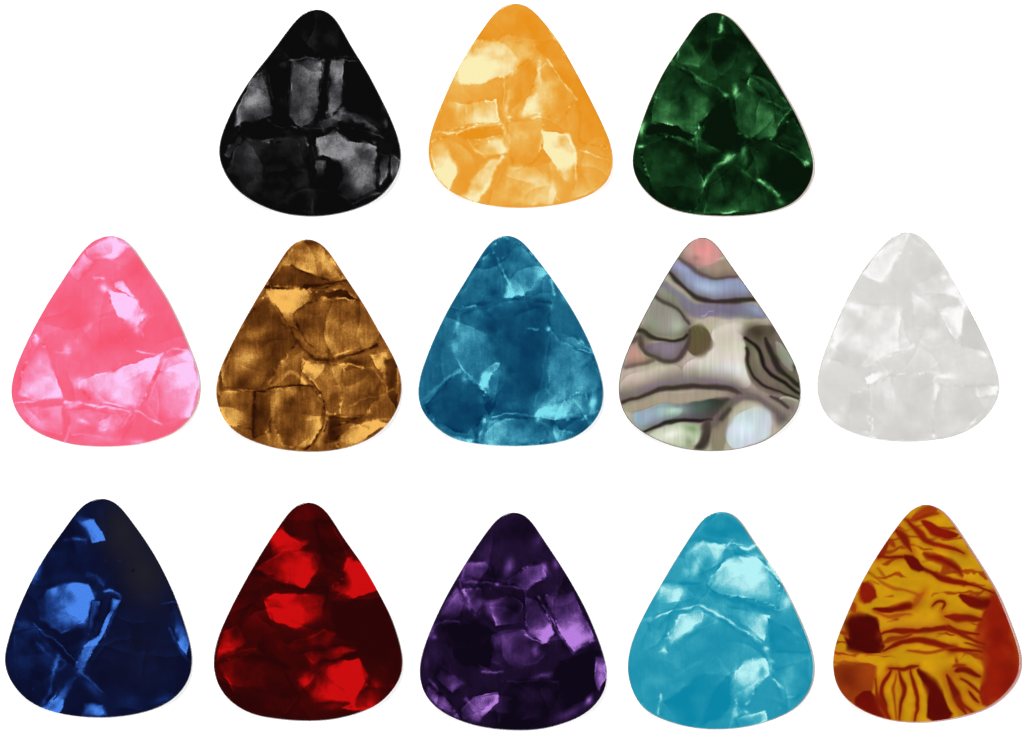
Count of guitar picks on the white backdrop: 13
